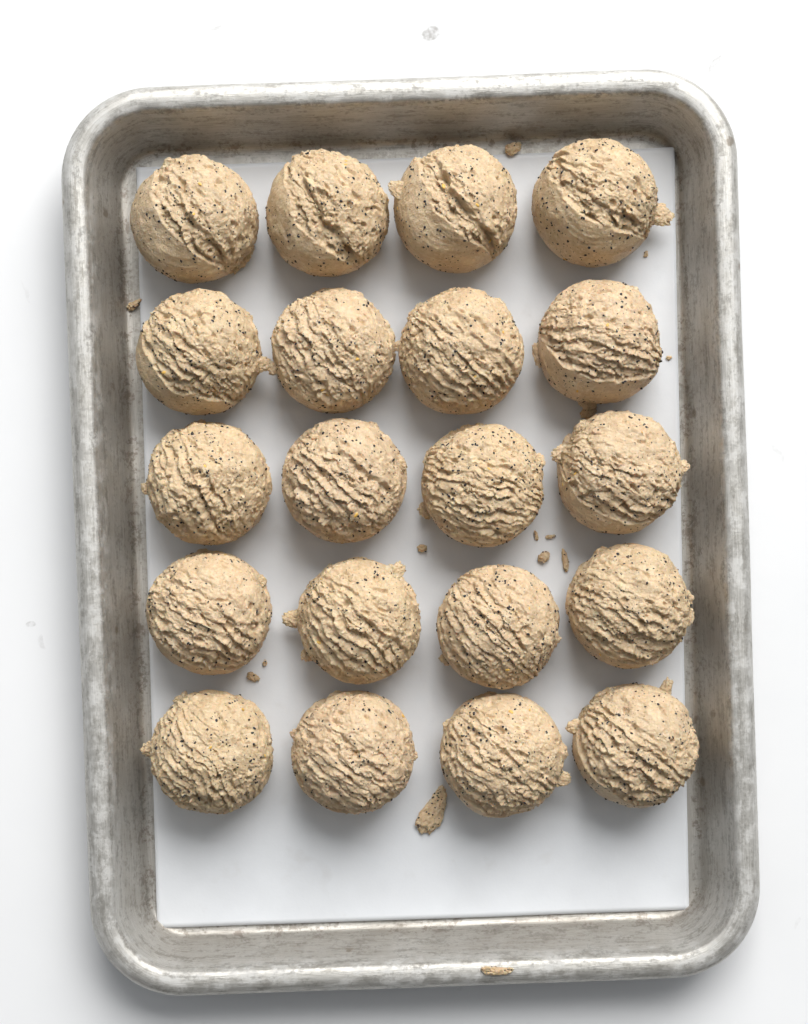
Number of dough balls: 20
